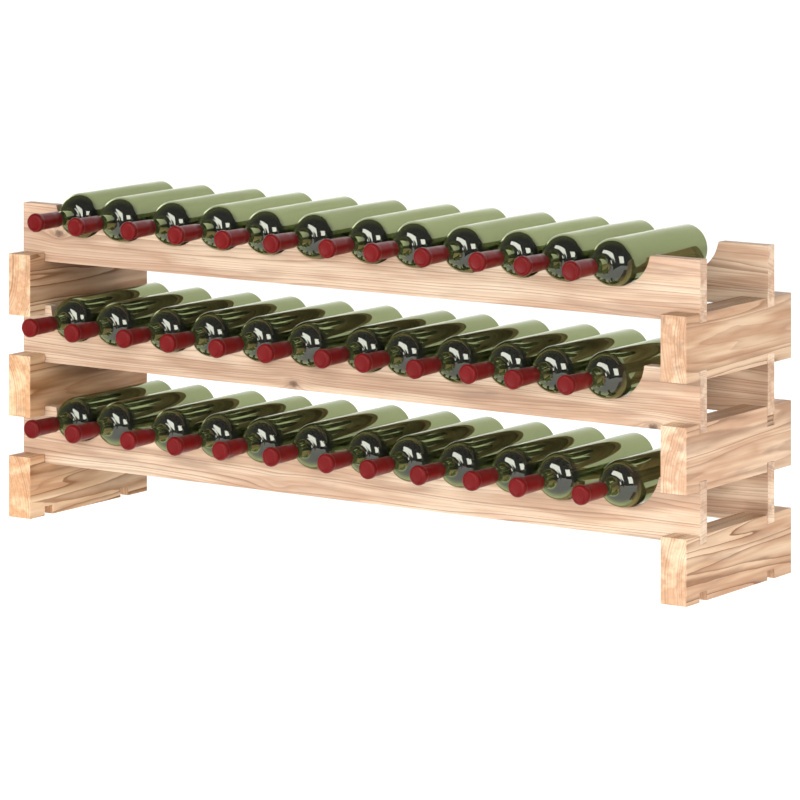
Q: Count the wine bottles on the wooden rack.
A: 36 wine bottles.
